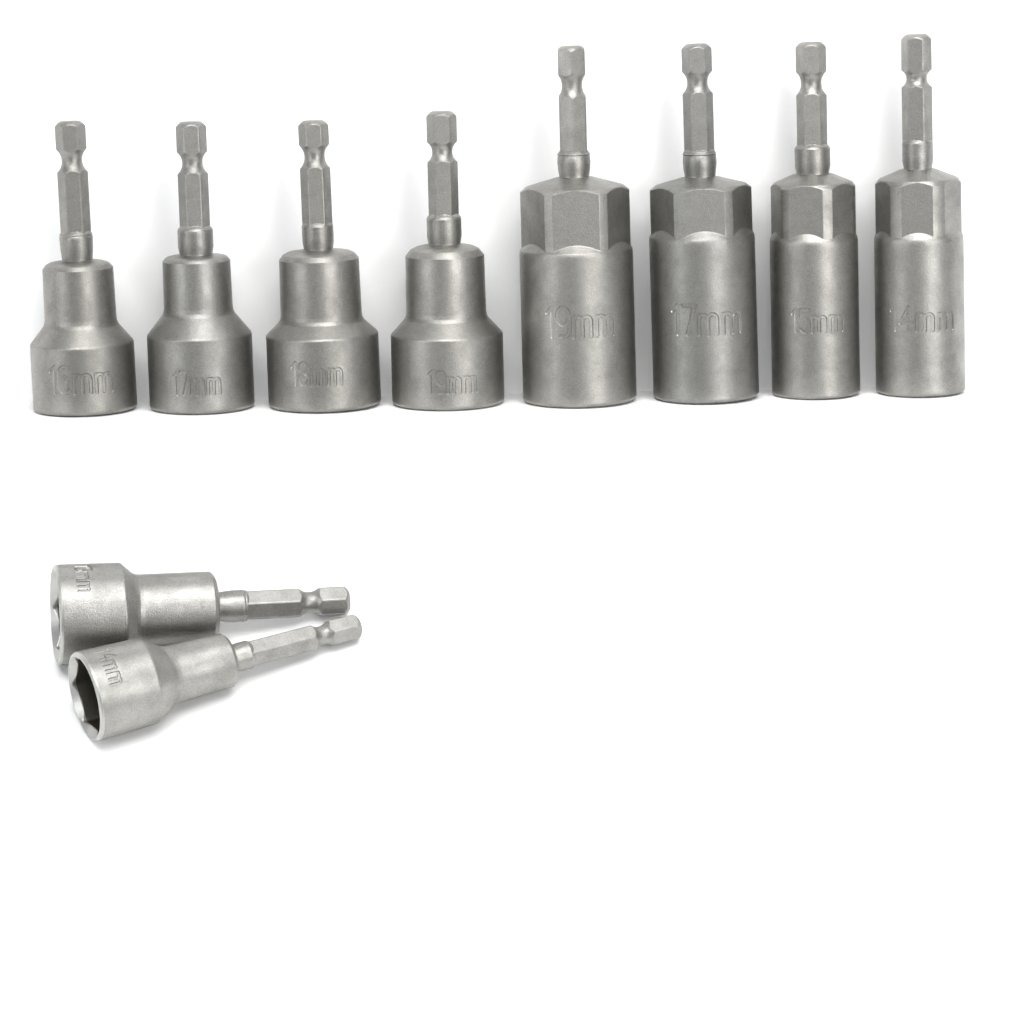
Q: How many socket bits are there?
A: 10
